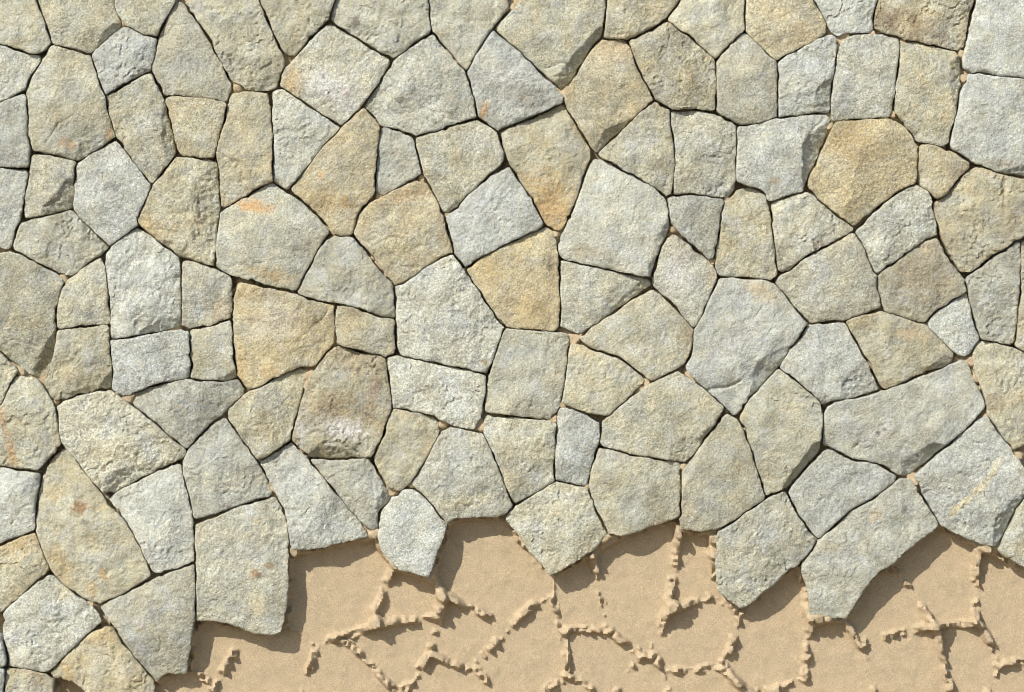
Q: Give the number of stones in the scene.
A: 119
